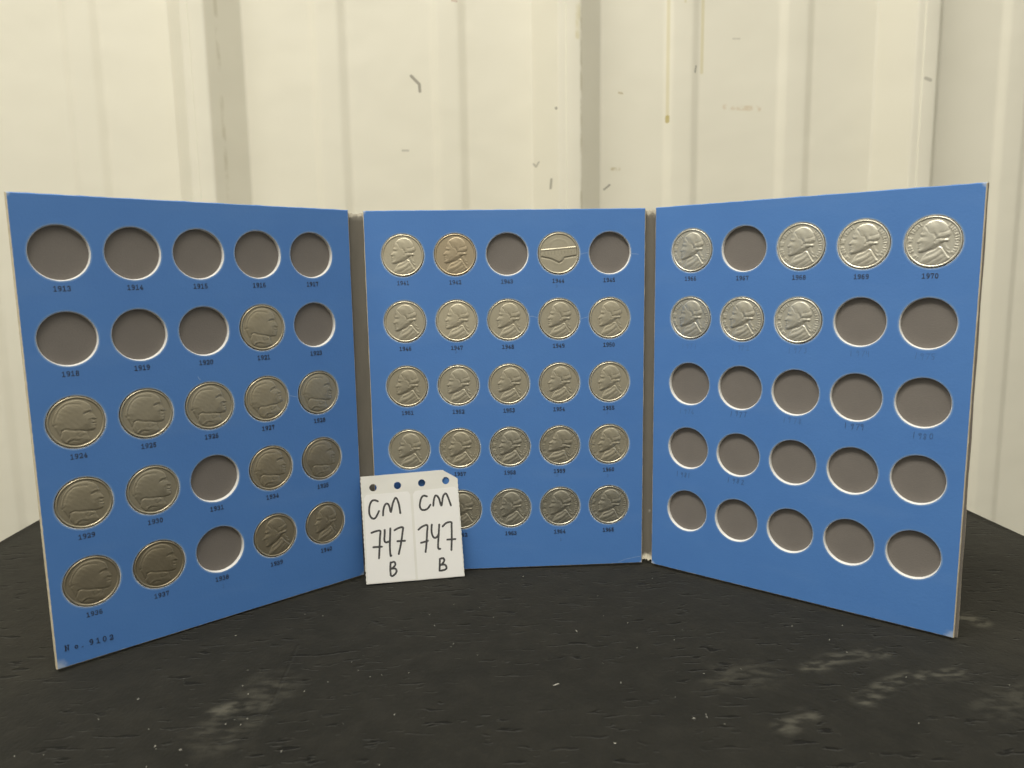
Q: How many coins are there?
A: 43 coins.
